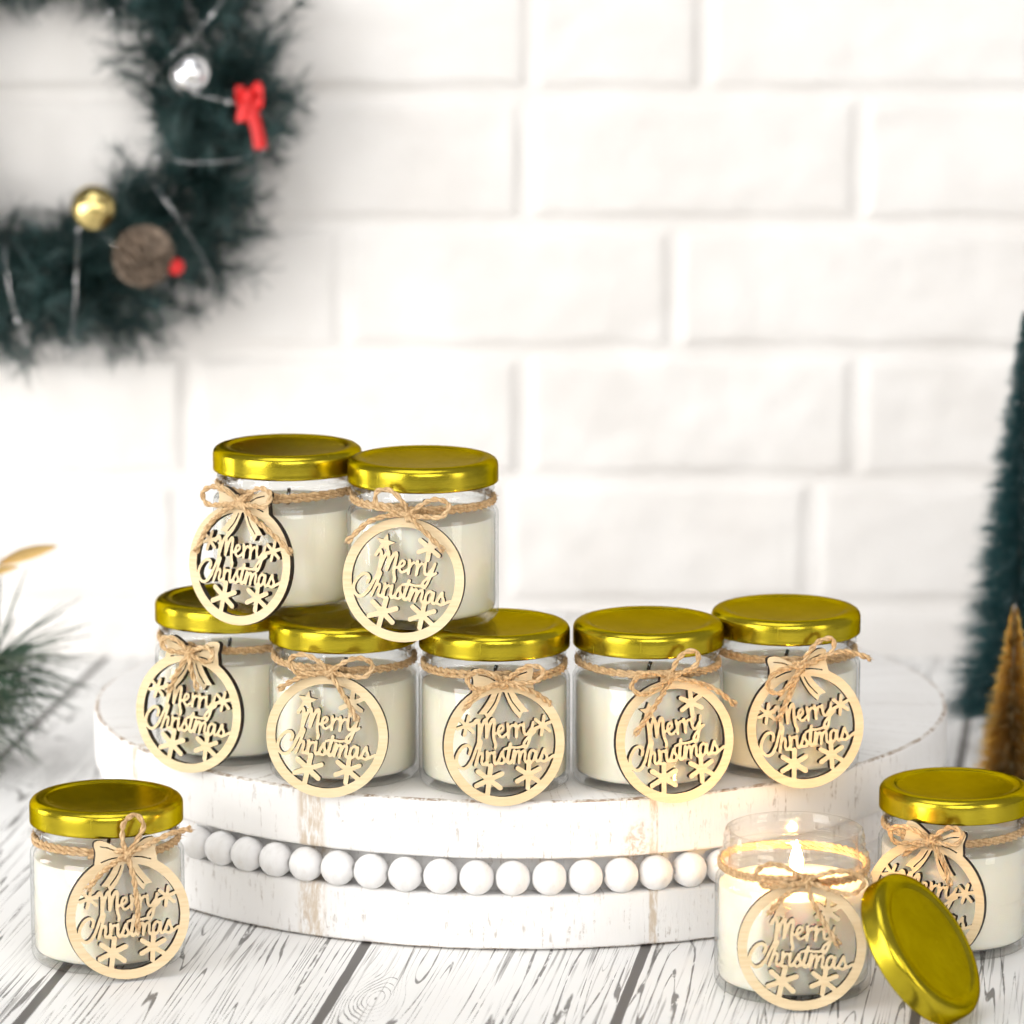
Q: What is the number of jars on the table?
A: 10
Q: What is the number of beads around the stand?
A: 17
